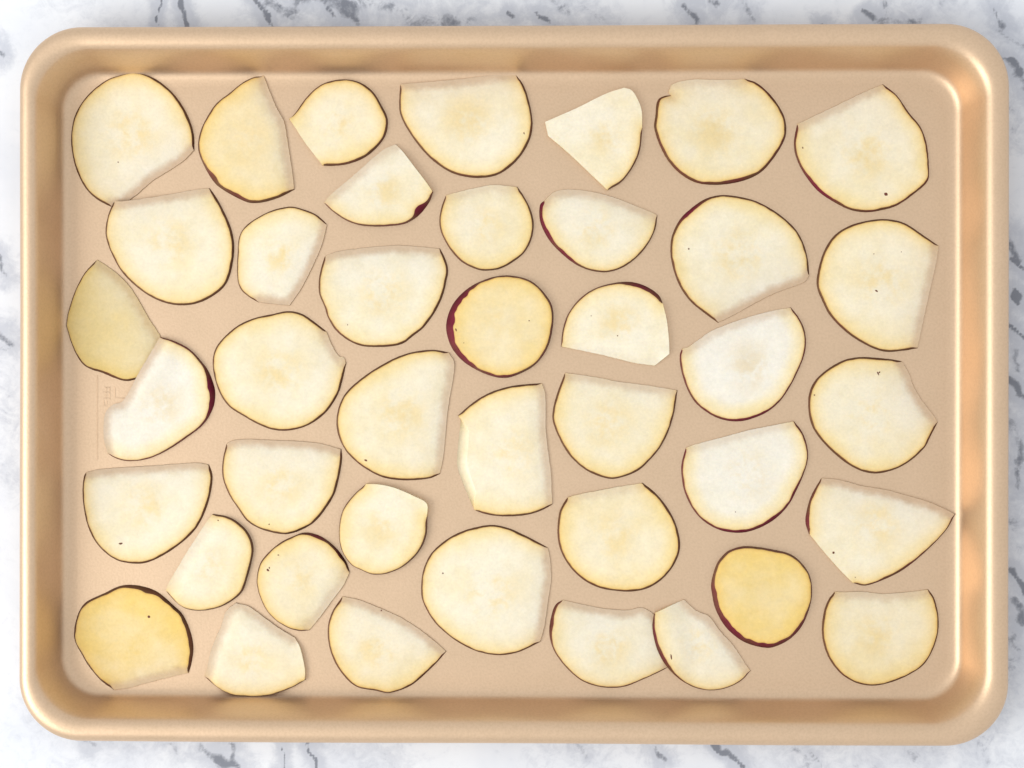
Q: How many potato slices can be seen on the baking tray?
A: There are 41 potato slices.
